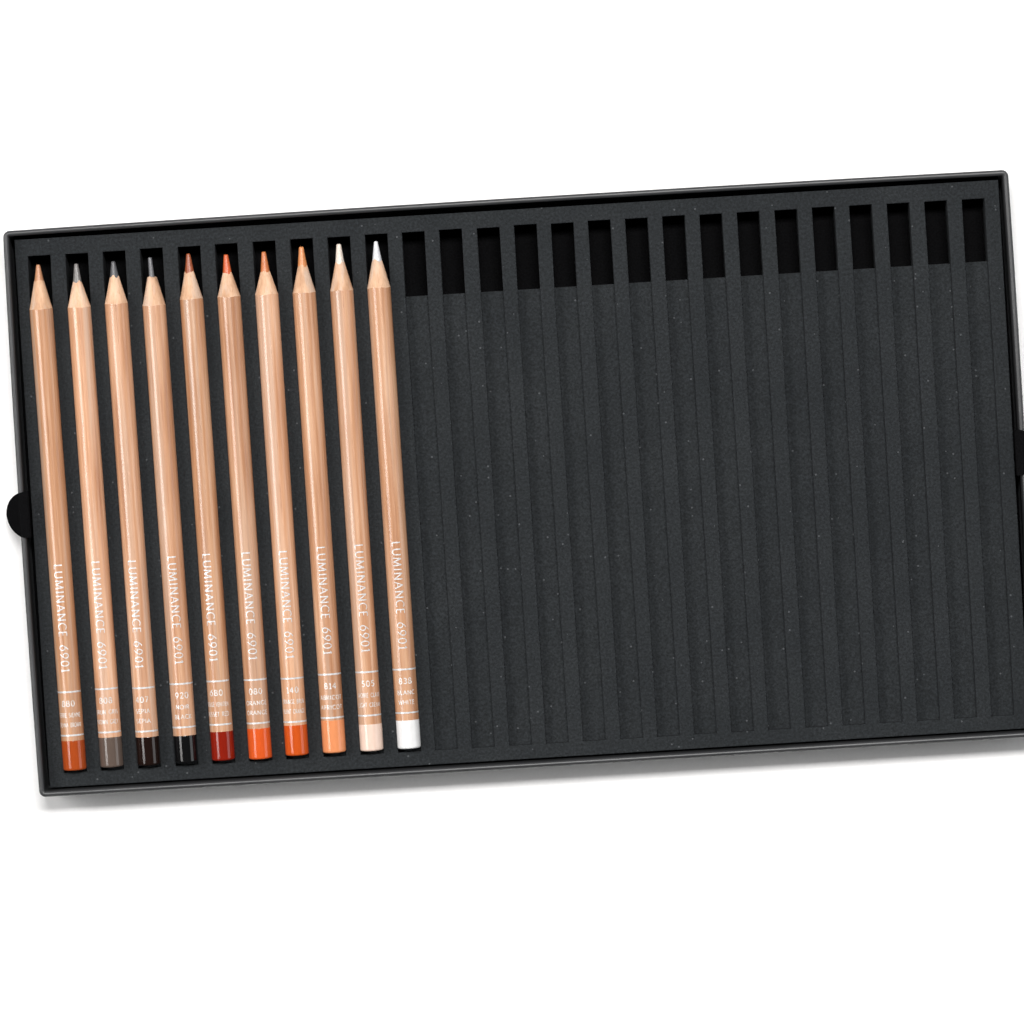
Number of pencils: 10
